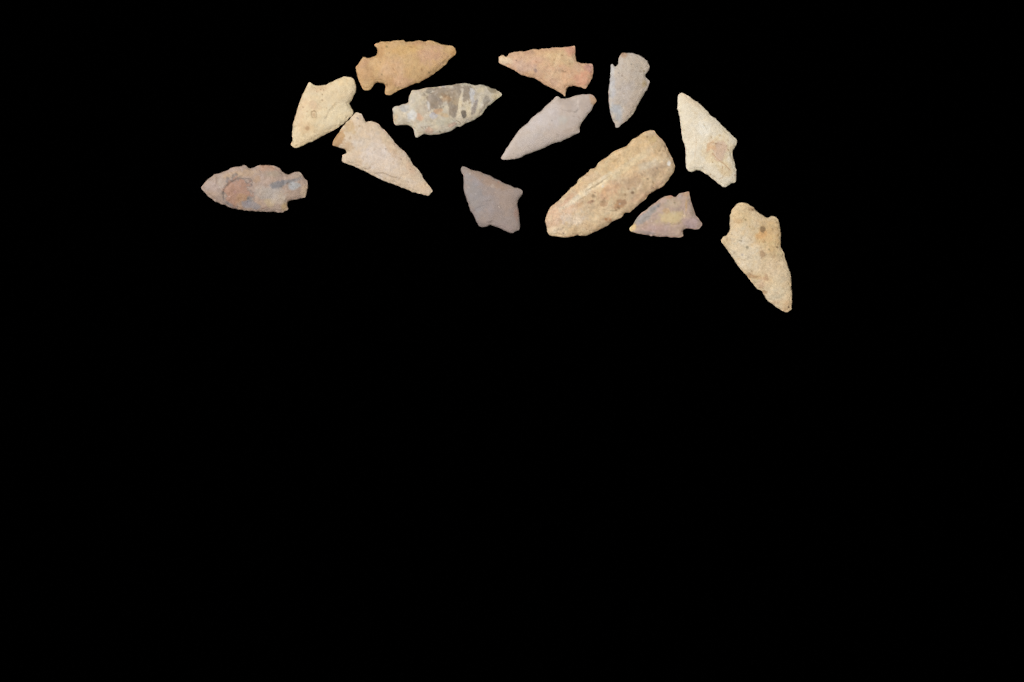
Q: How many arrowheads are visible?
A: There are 13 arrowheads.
